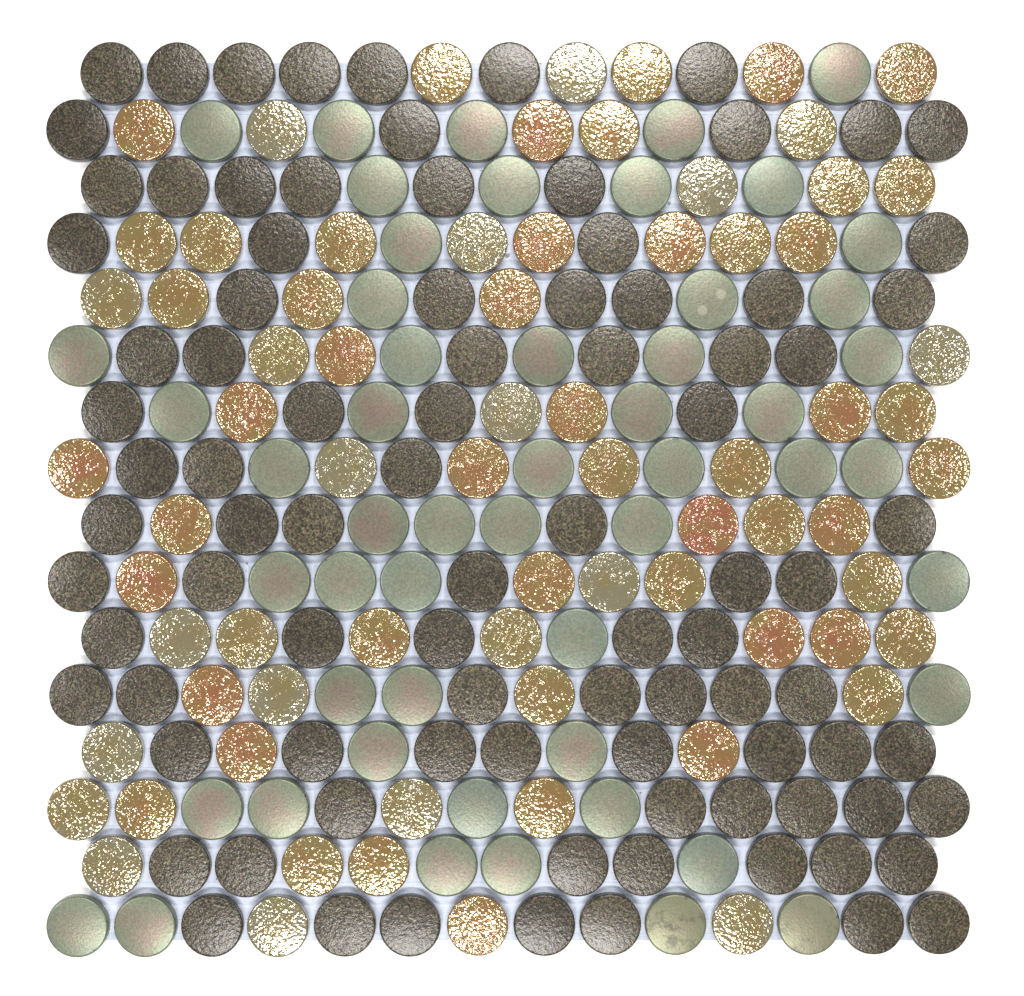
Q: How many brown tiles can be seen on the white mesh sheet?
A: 91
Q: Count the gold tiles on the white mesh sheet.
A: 72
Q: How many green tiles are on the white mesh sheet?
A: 53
